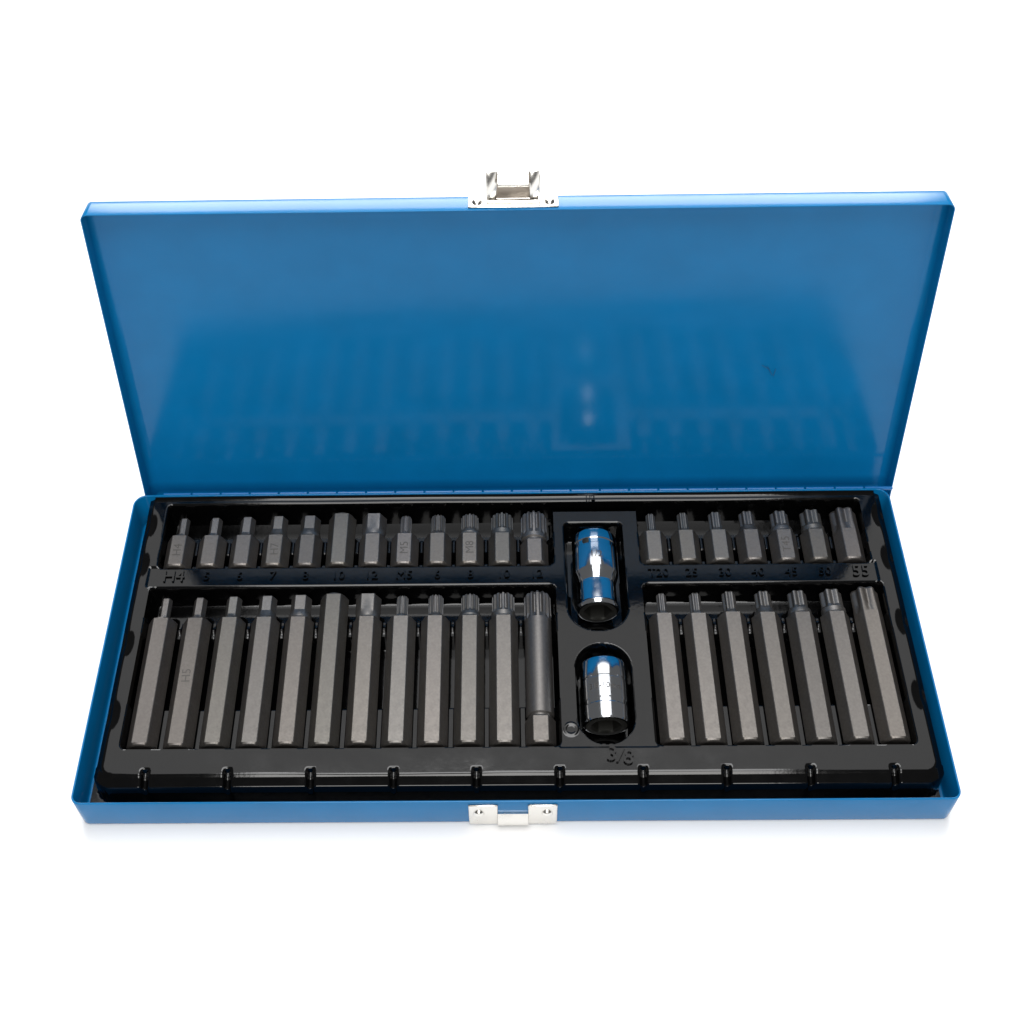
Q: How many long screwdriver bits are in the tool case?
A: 19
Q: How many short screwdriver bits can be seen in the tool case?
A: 19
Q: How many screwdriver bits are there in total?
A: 38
